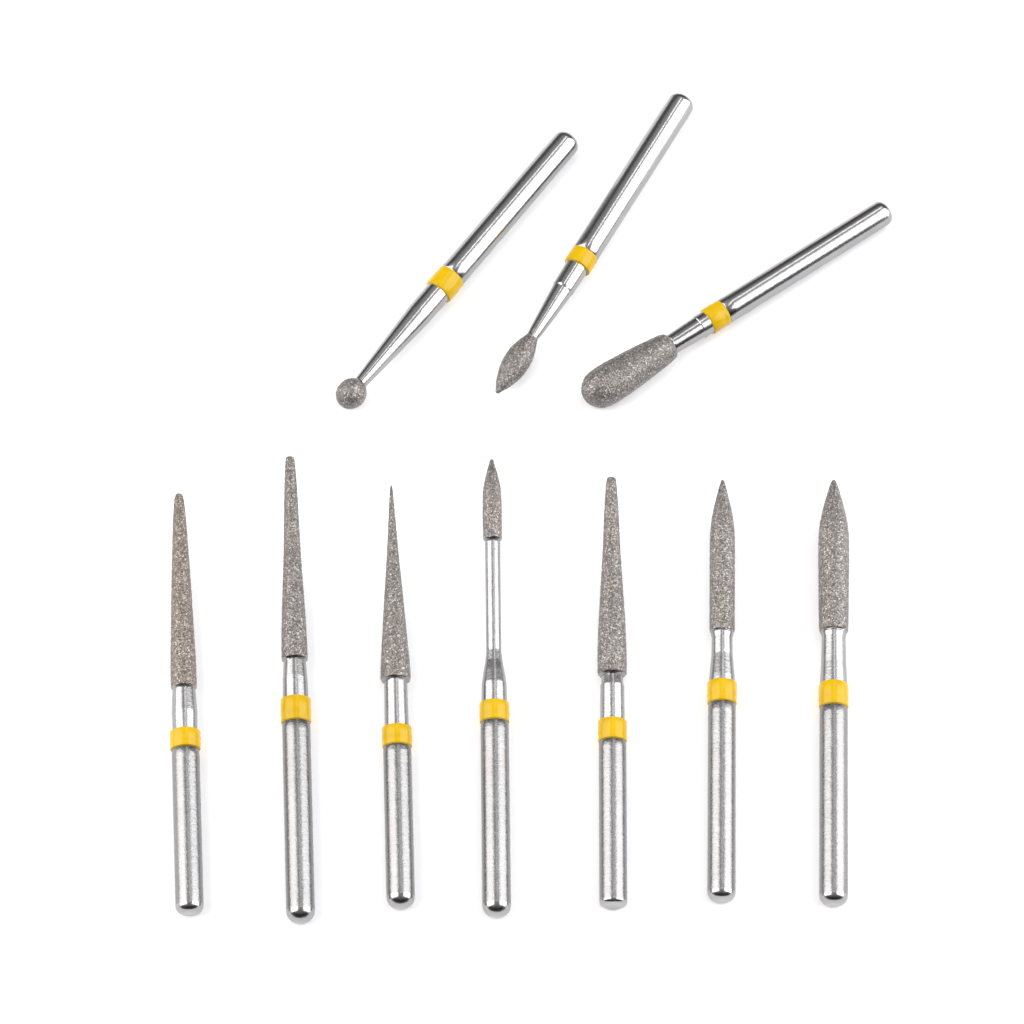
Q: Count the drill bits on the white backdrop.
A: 10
